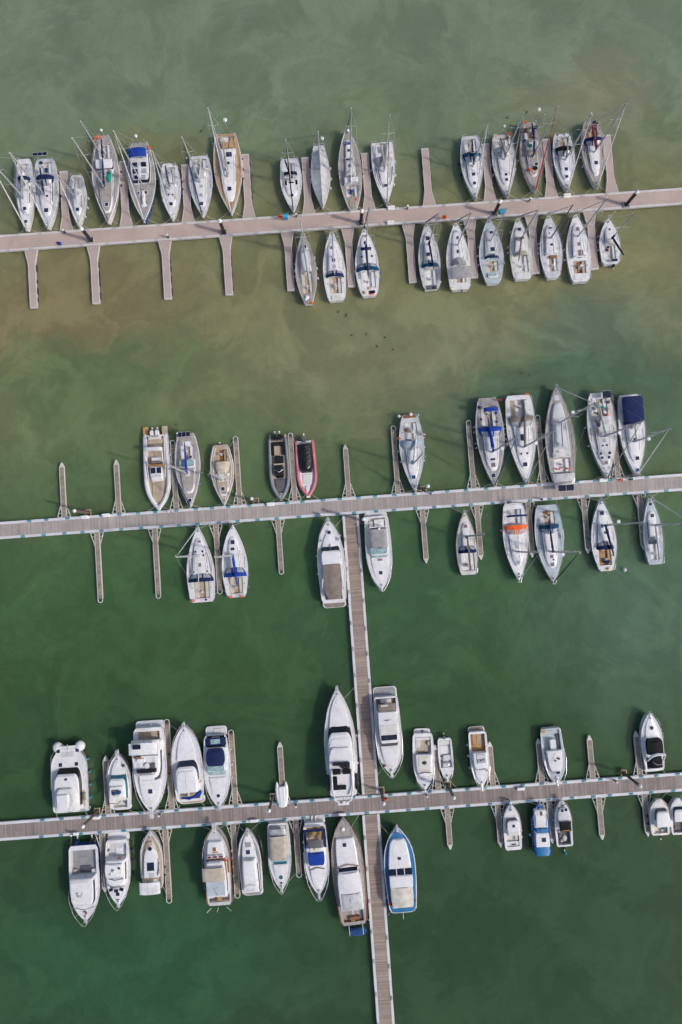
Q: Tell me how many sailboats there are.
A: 42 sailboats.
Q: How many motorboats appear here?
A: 31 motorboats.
